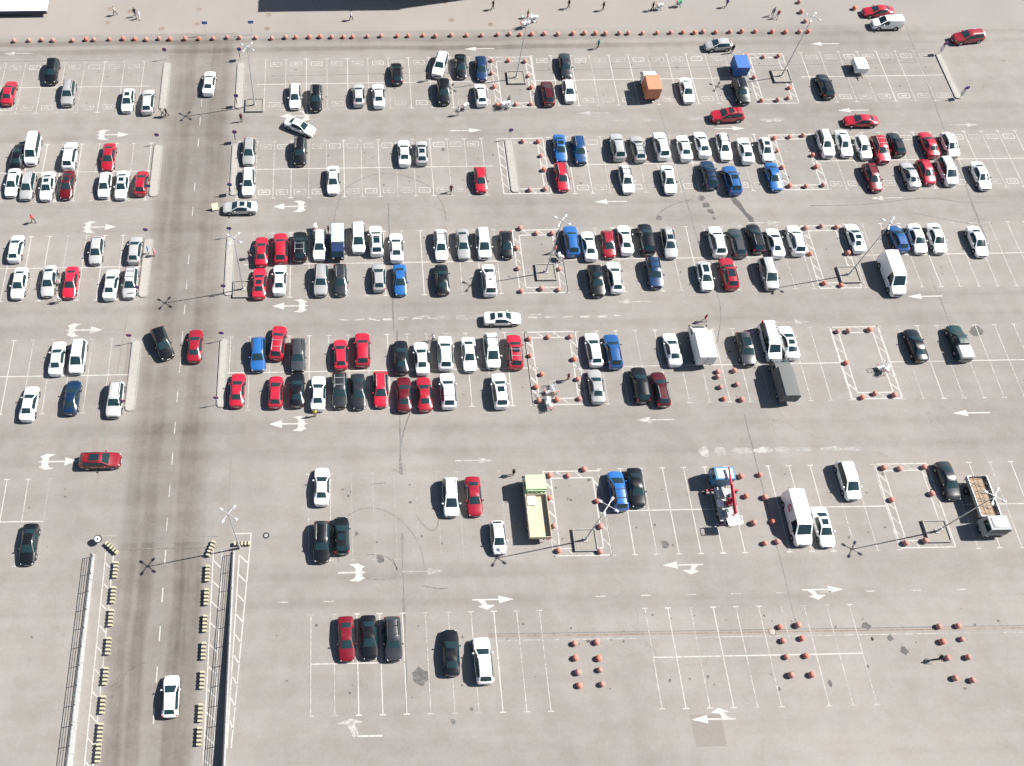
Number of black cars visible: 36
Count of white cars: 96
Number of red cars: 35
